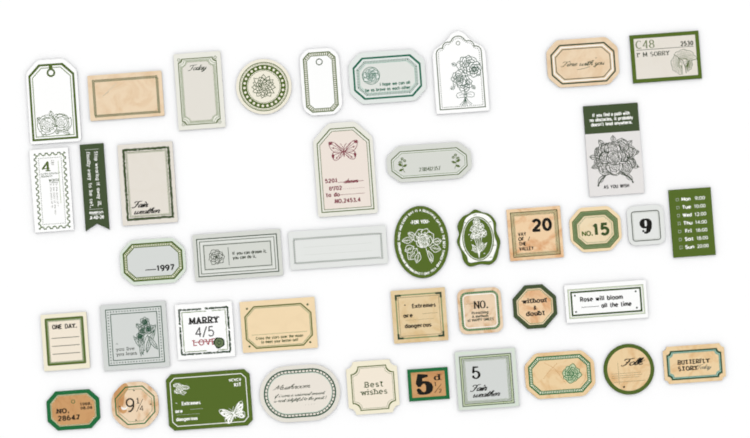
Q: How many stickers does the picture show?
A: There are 42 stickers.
